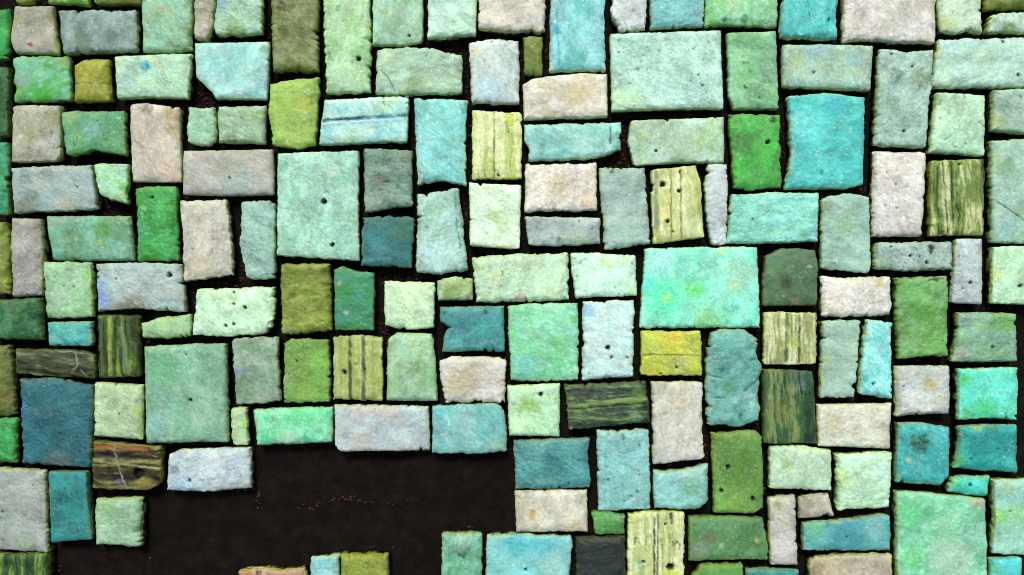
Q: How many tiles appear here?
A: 162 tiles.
